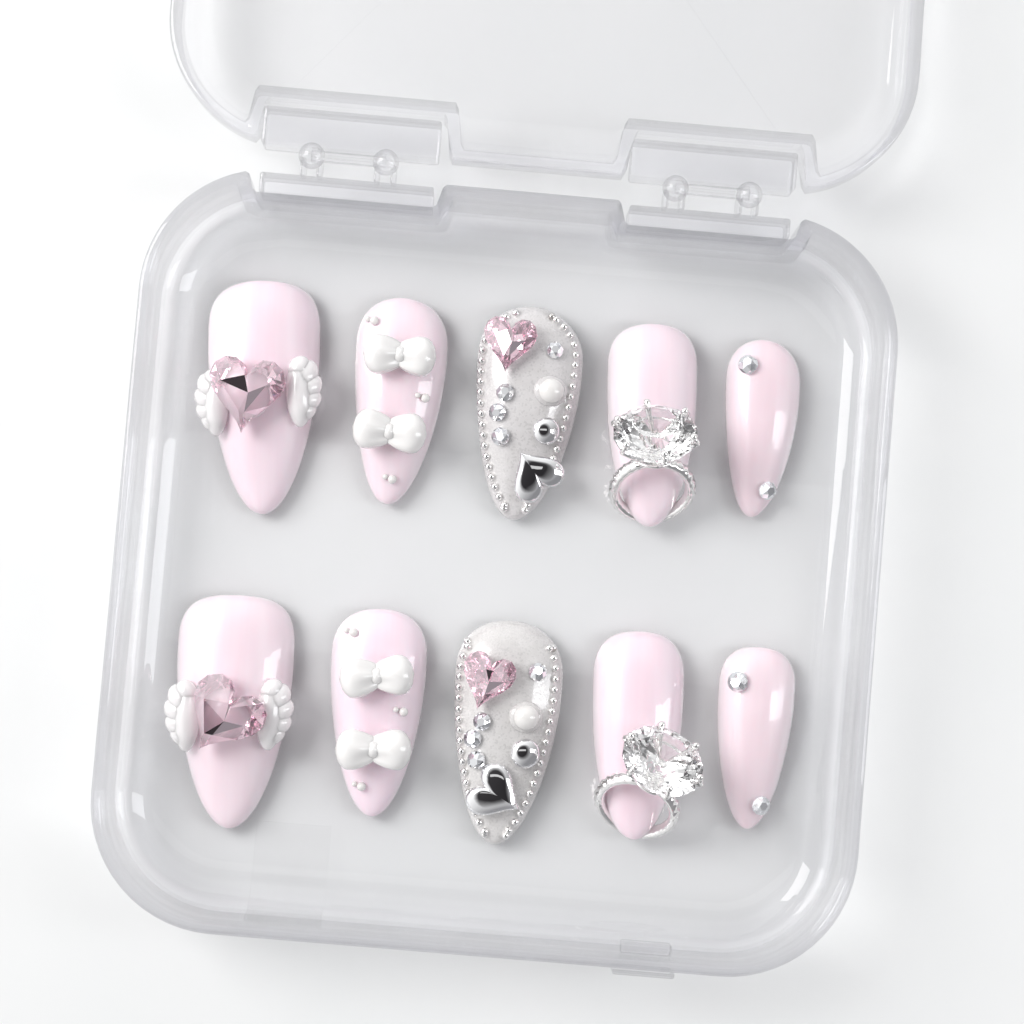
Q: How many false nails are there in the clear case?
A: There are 10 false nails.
